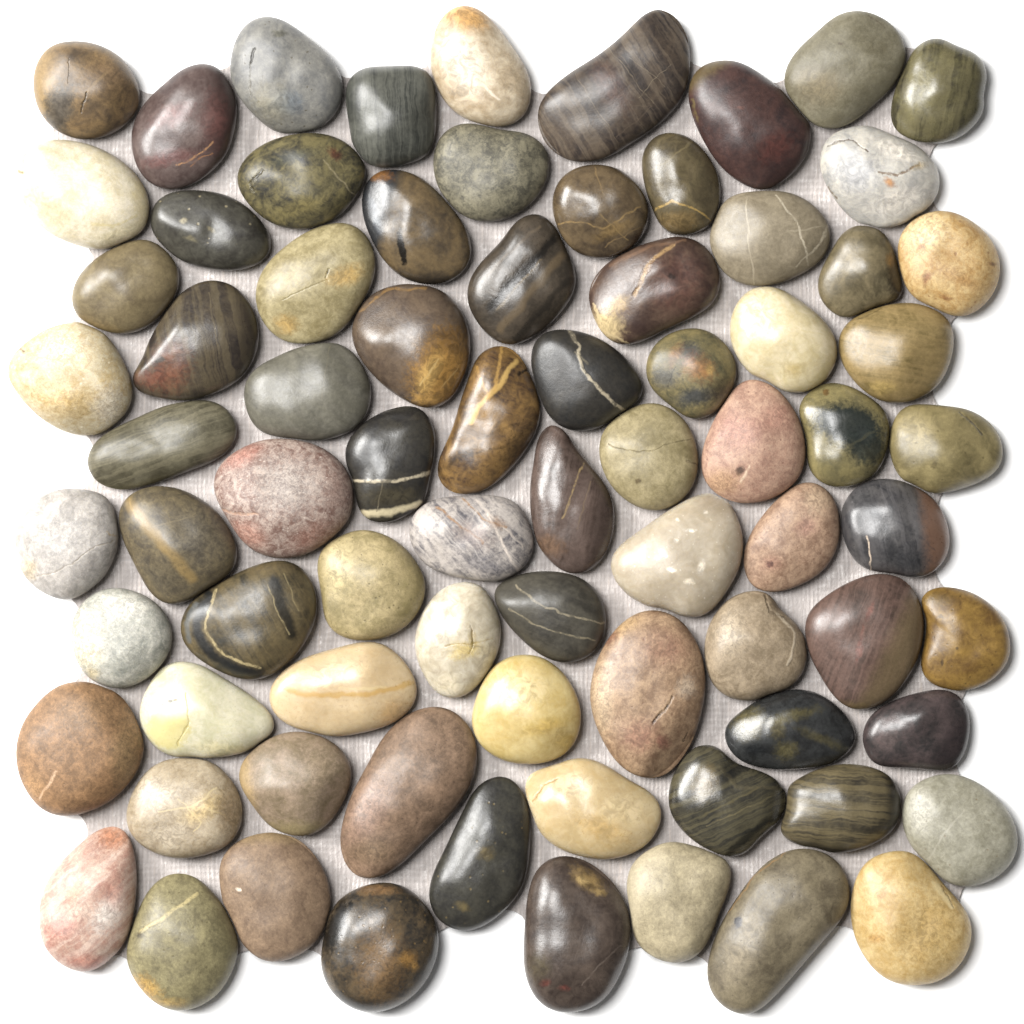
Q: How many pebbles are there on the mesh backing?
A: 78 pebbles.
